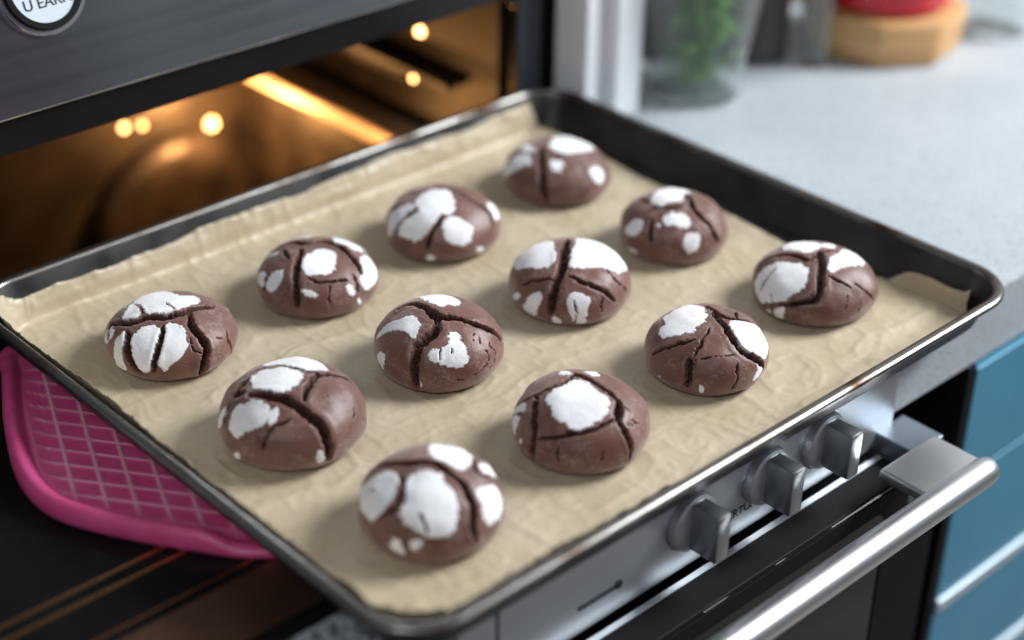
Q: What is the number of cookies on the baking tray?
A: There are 12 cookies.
